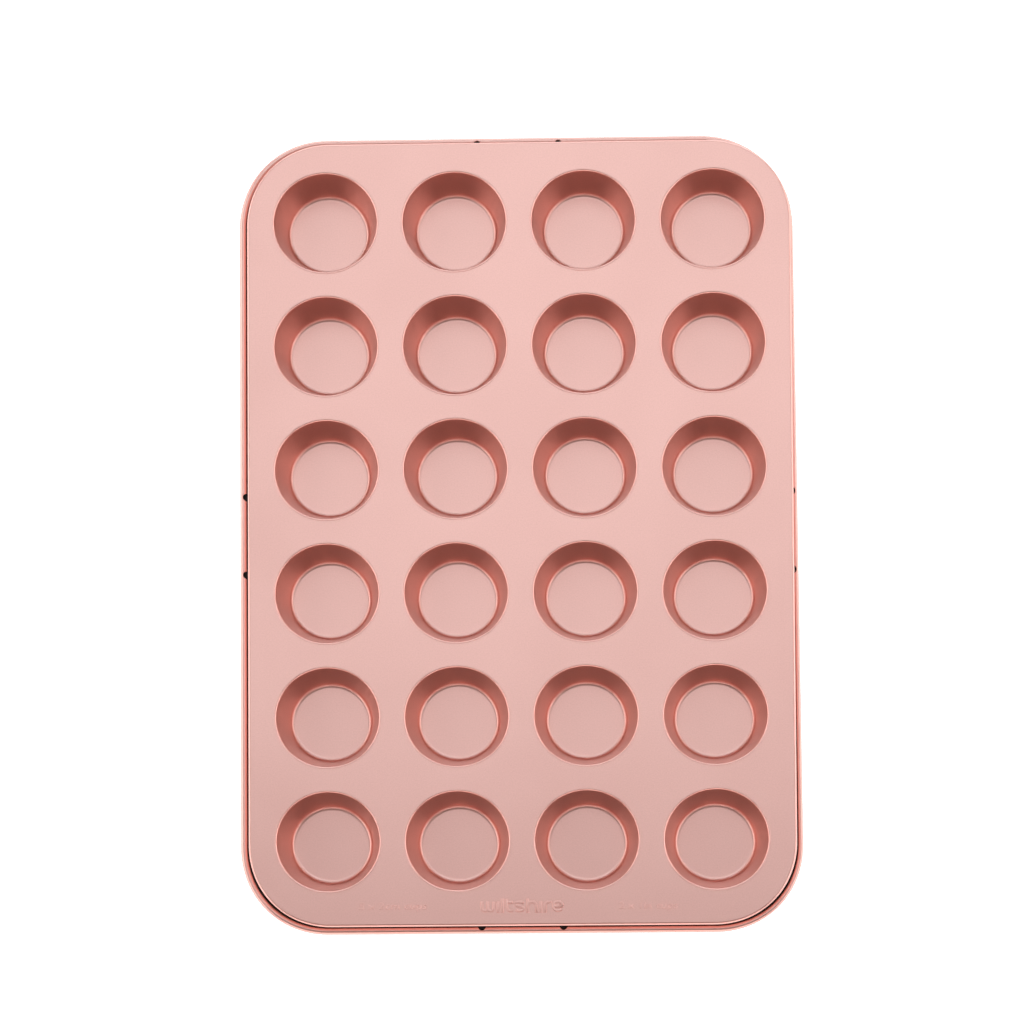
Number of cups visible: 24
